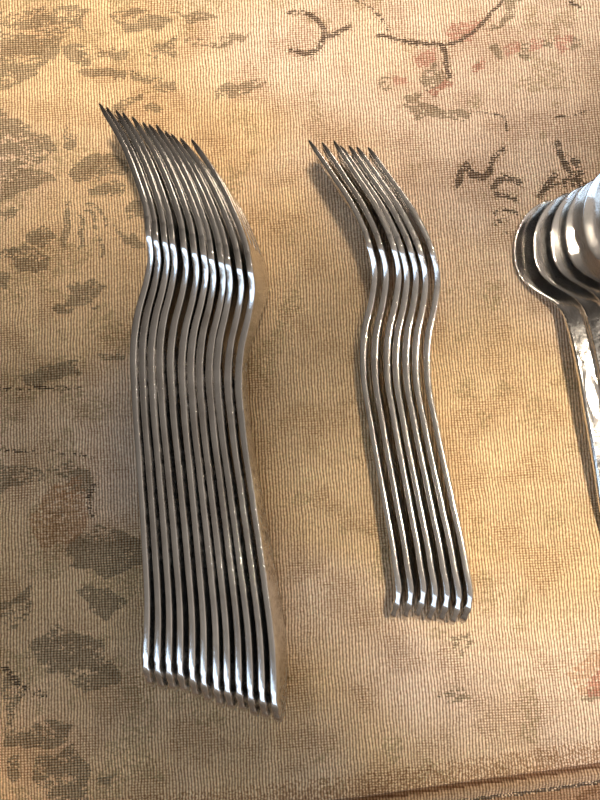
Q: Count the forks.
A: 19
